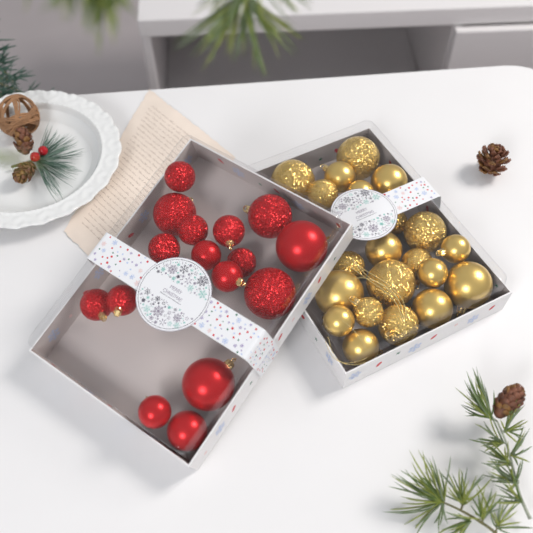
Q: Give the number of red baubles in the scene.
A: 16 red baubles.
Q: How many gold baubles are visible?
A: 21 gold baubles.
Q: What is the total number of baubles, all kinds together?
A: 37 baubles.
